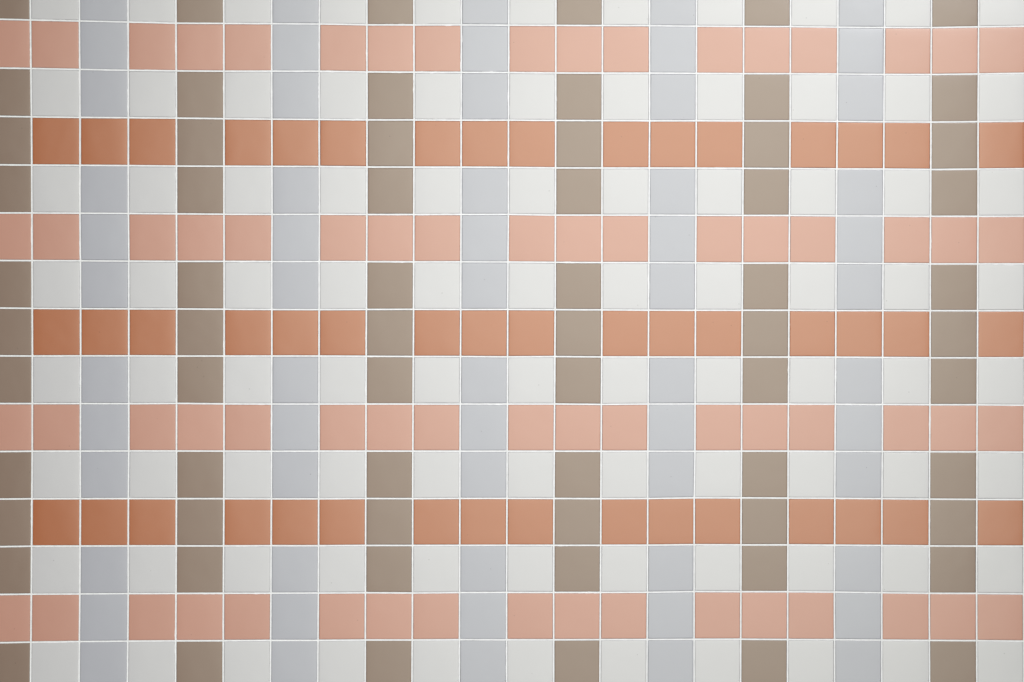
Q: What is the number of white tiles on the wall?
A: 88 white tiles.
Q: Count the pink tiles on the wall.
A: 68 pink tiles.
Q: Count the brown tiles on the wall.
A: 66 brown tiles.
